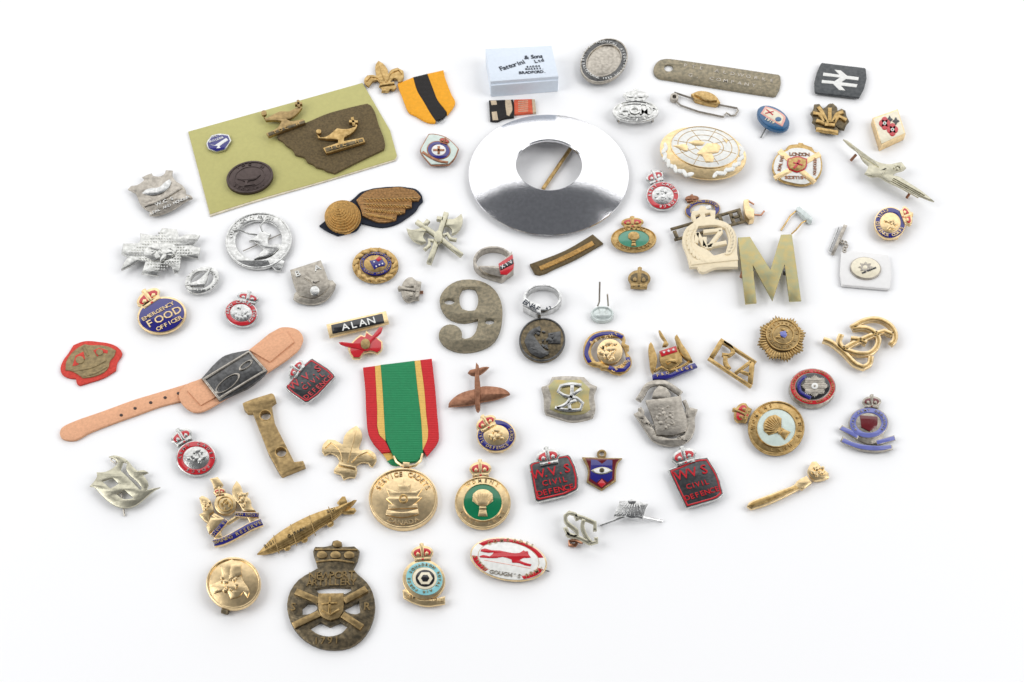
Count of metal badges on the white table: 62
